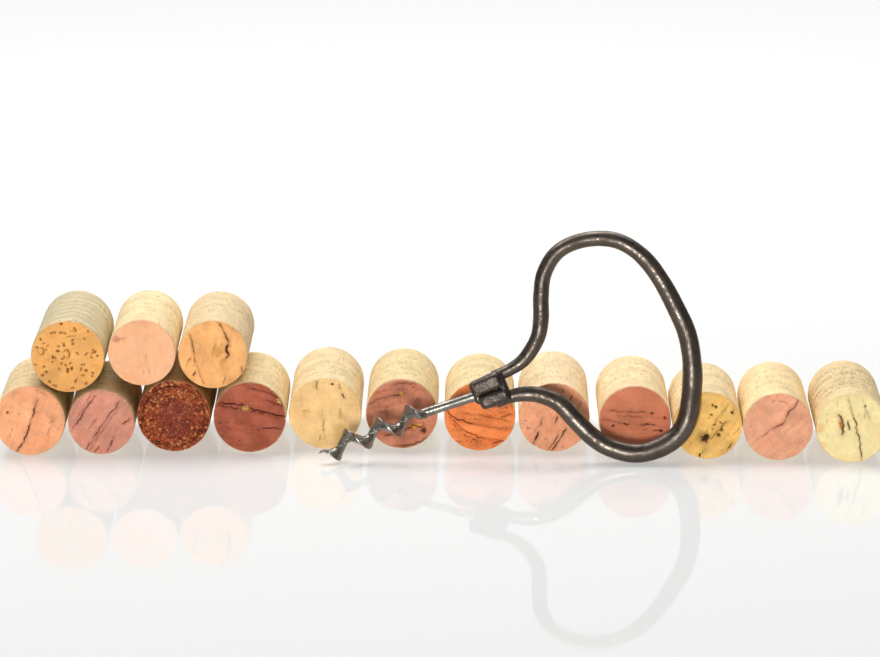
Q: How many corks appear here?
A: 15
